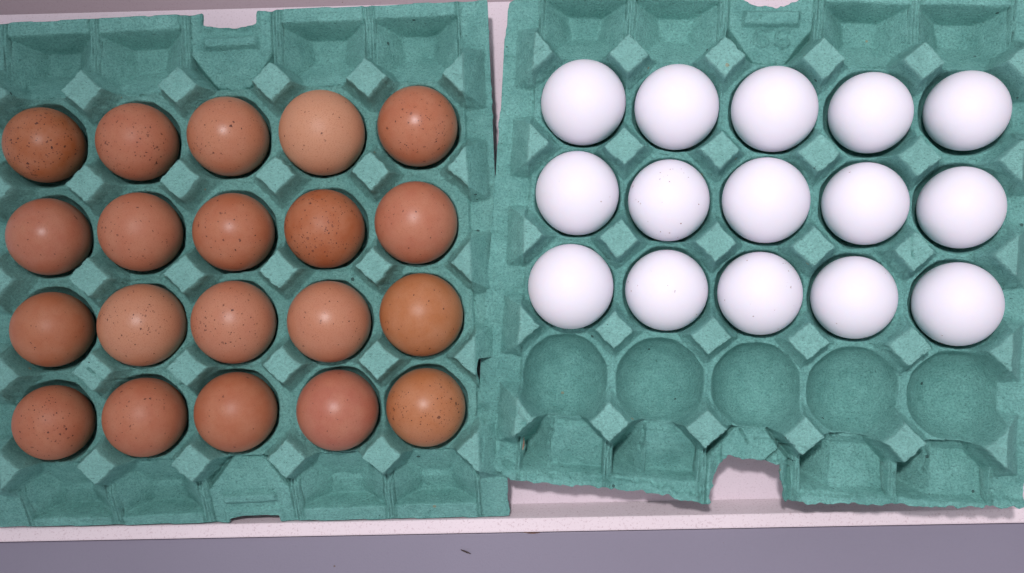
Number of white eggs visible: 15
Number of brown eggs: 20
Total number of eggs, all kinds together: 35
